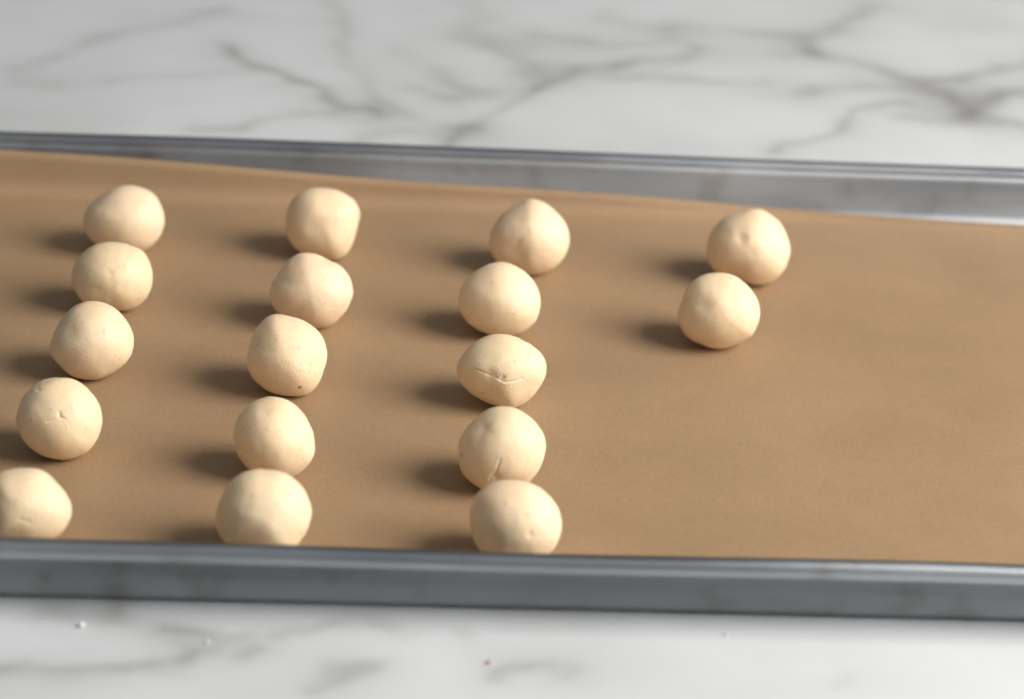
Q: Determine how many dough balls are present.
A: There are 17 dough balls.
